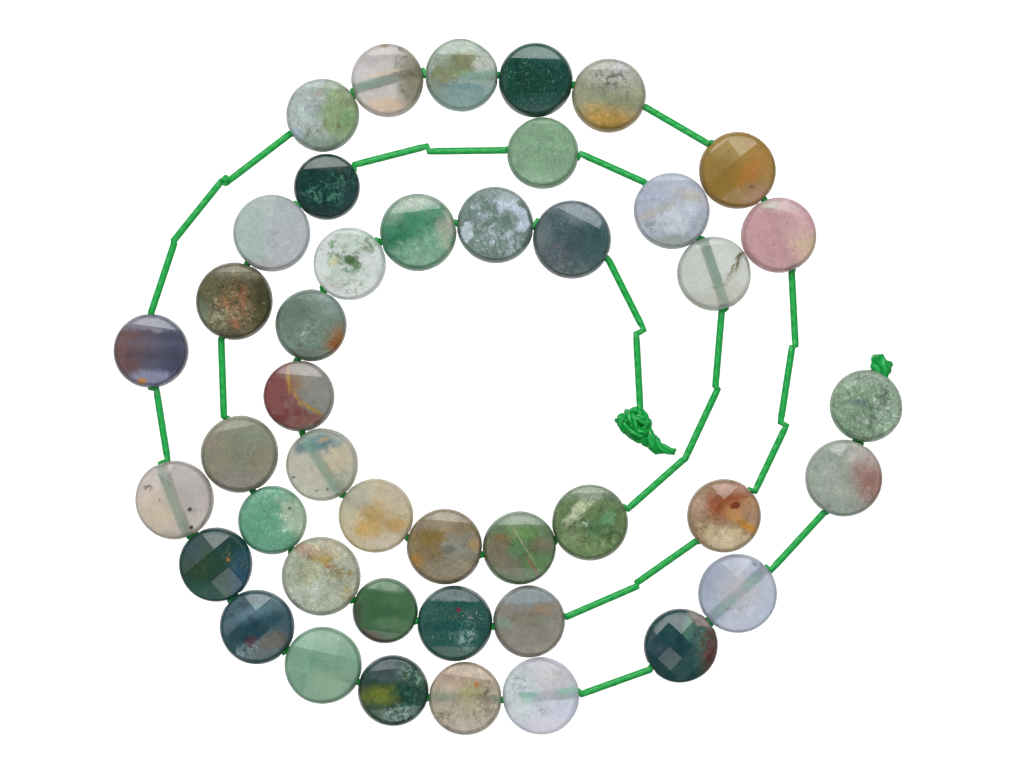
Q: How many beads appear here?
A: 43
